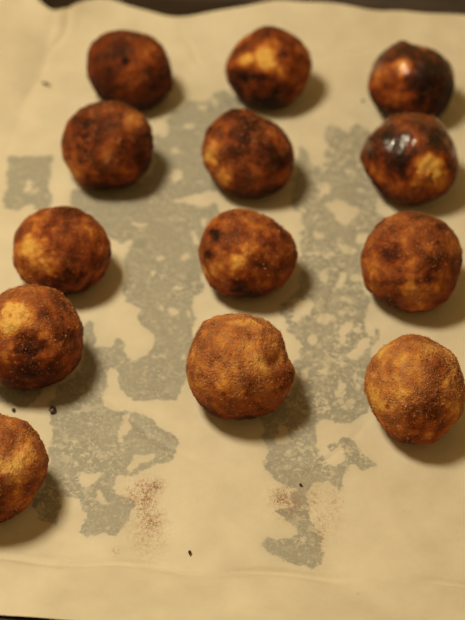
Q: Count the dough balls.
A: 13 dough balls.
